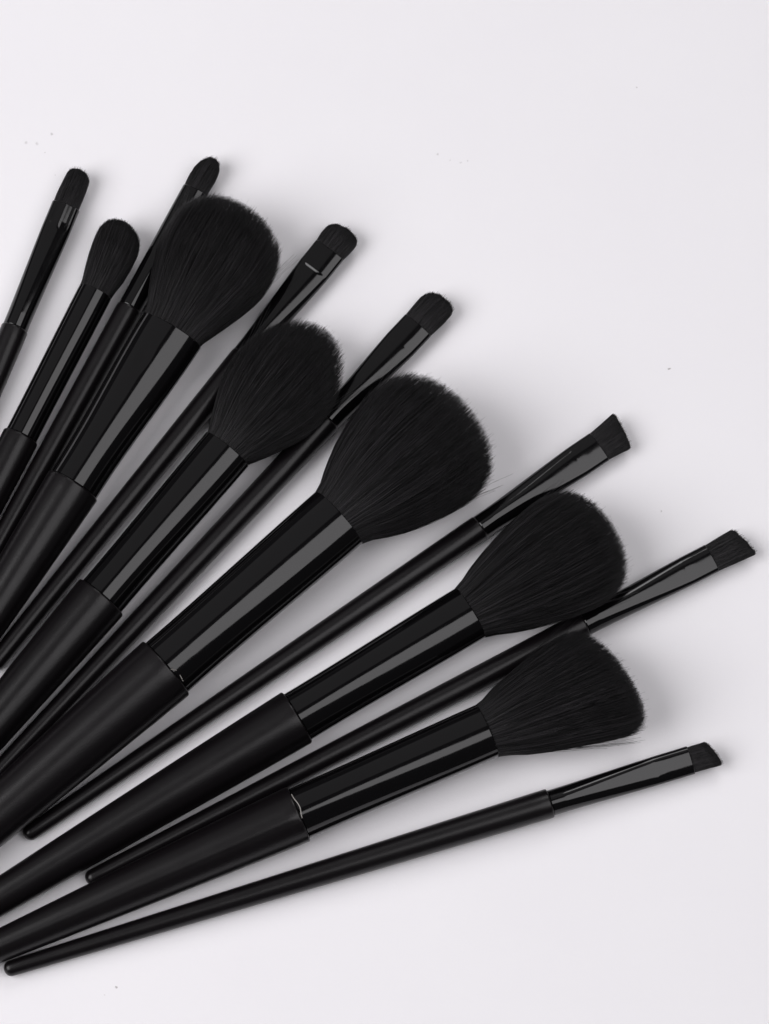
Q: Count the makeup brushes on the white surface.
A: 13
